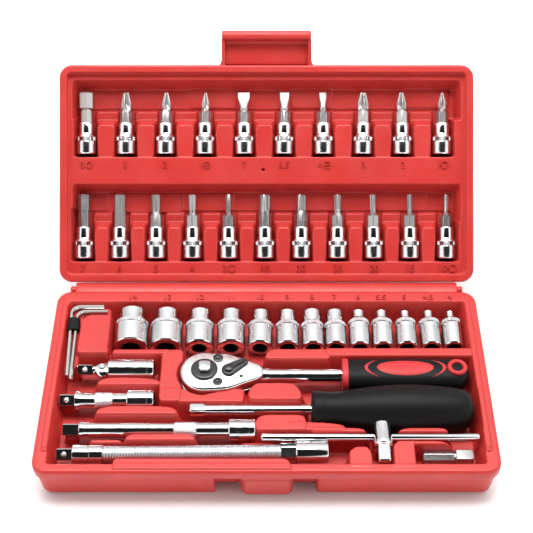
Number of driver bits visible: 21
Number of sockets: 13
